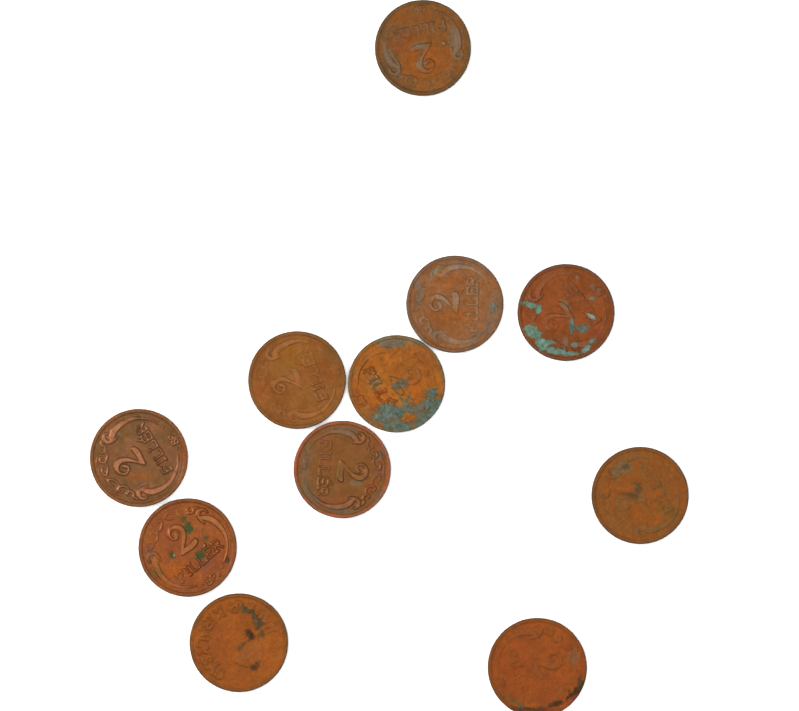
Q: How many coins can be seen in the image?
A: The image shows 11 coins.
